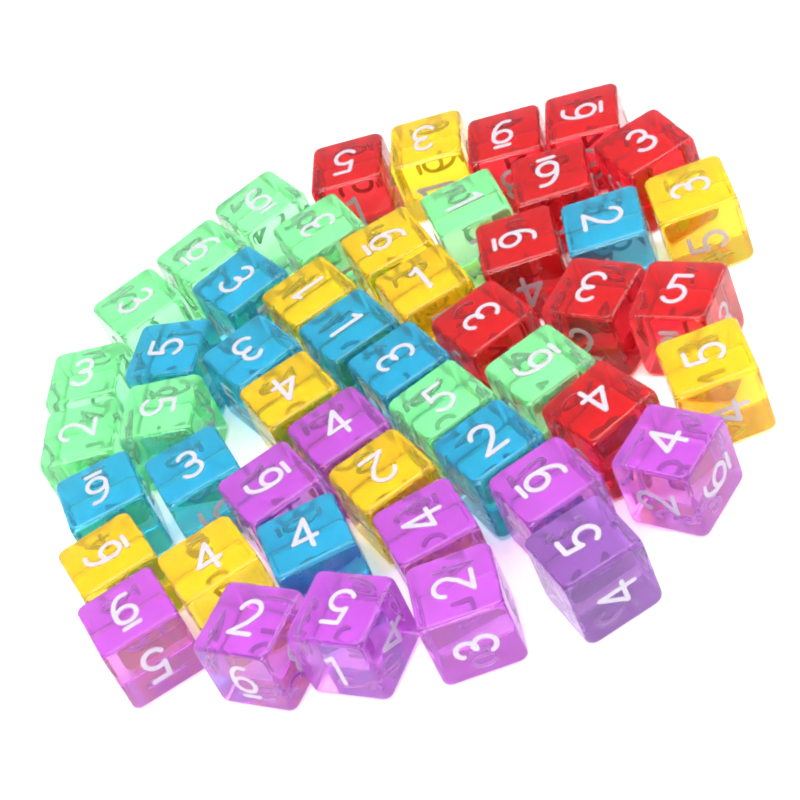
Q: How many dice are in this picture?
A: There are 50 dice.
